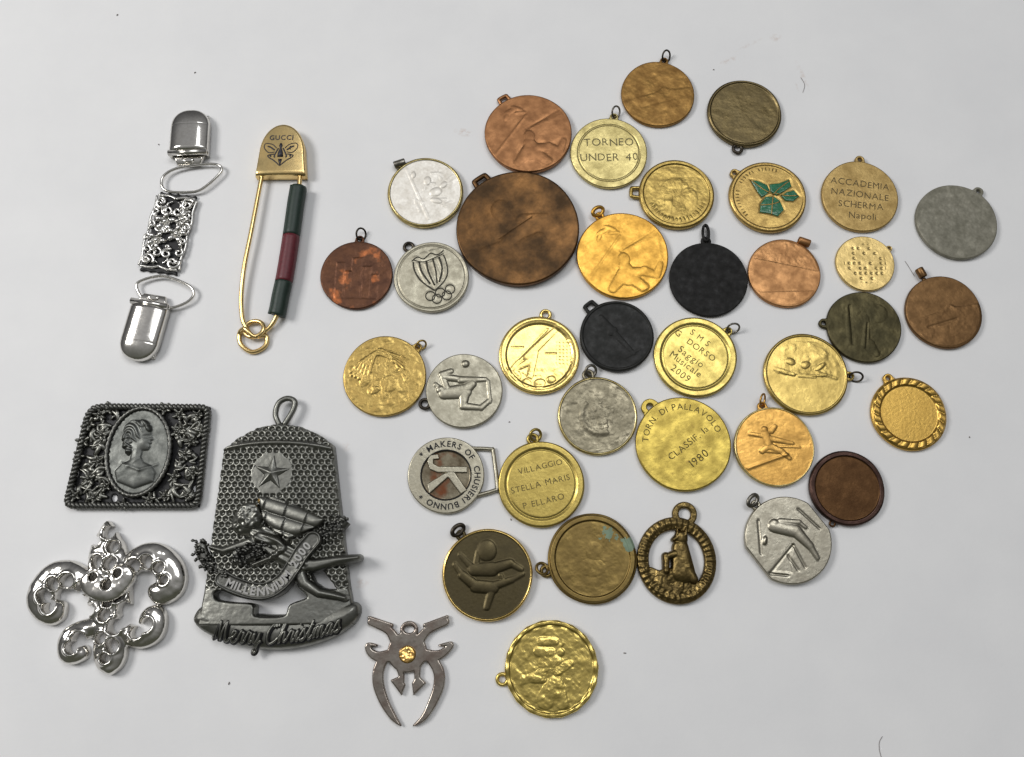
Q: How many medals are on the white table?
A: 36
